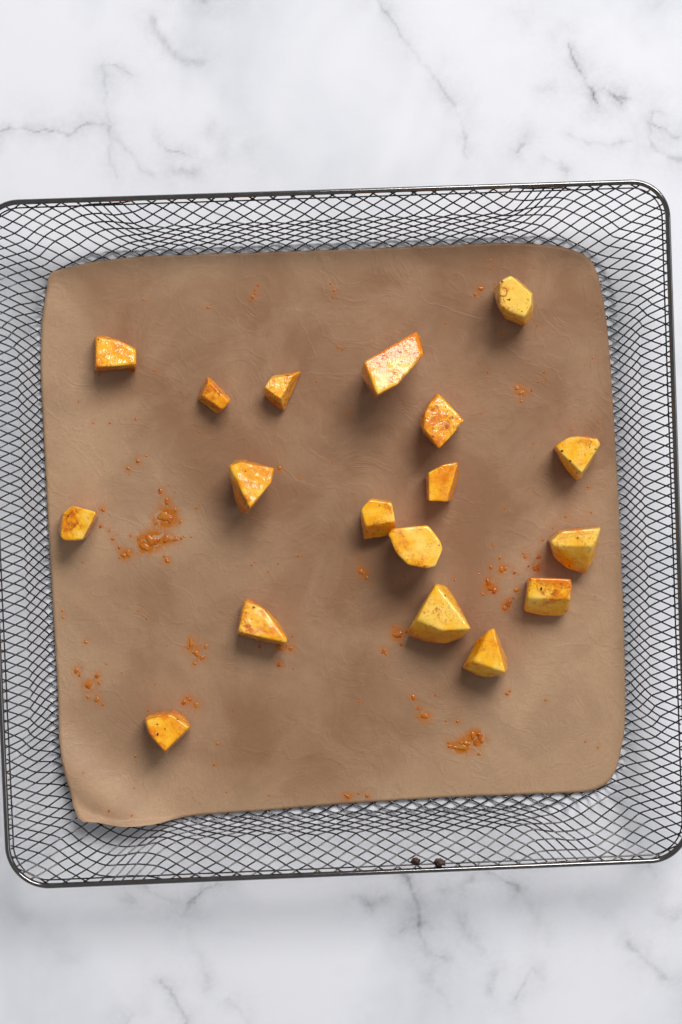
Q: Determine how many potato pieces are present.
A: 18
